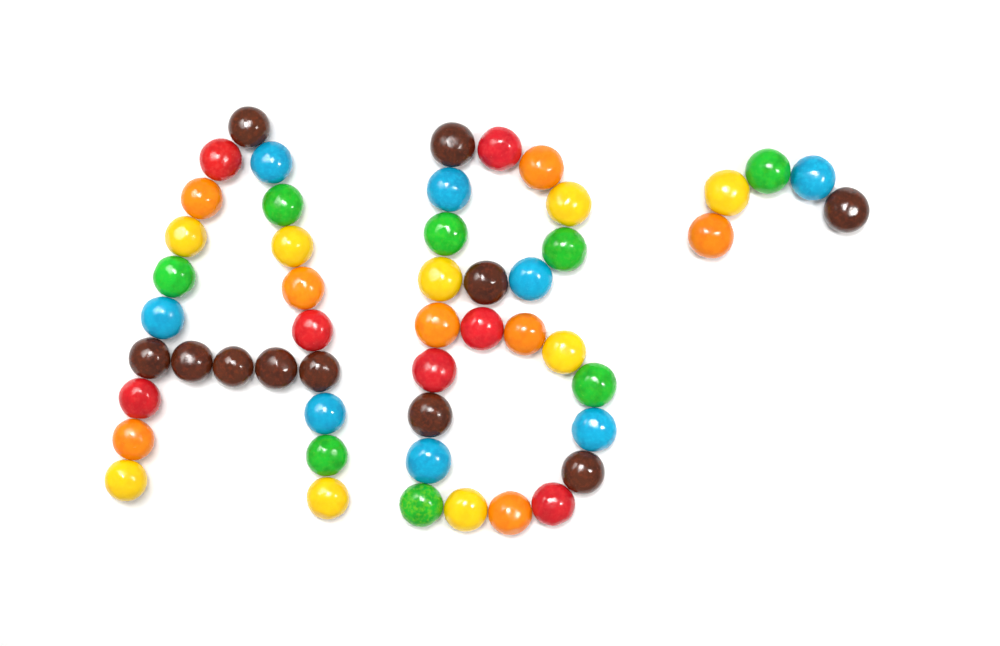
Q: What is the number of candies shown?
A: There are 51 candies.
